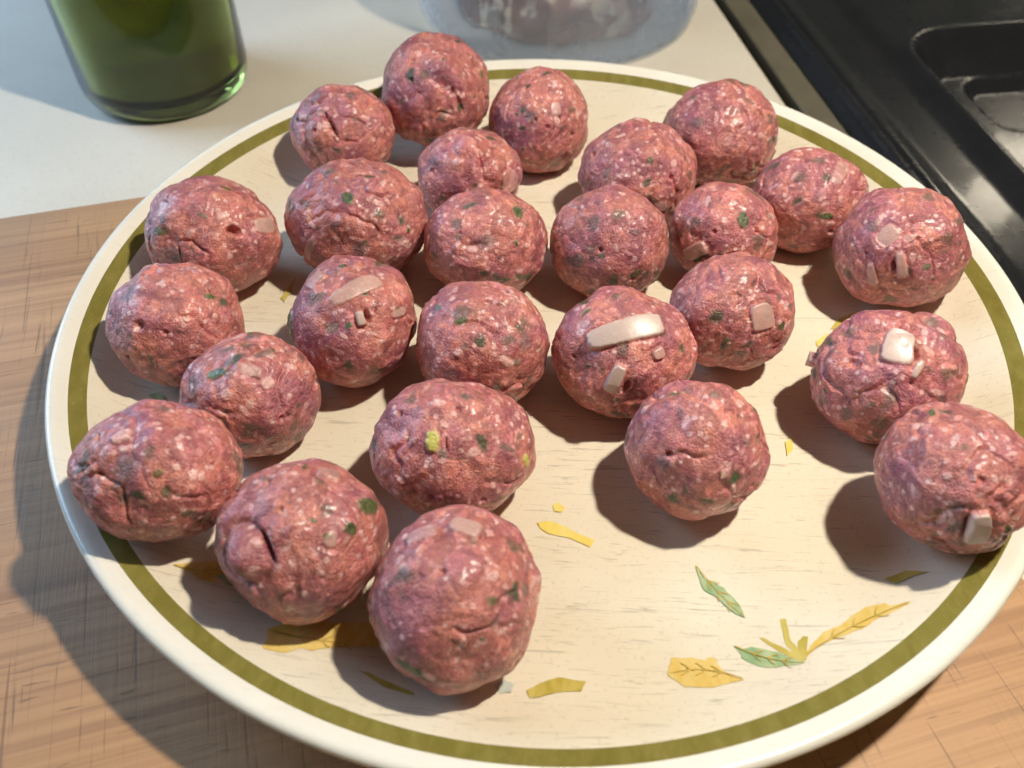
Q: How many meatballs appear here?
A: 26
